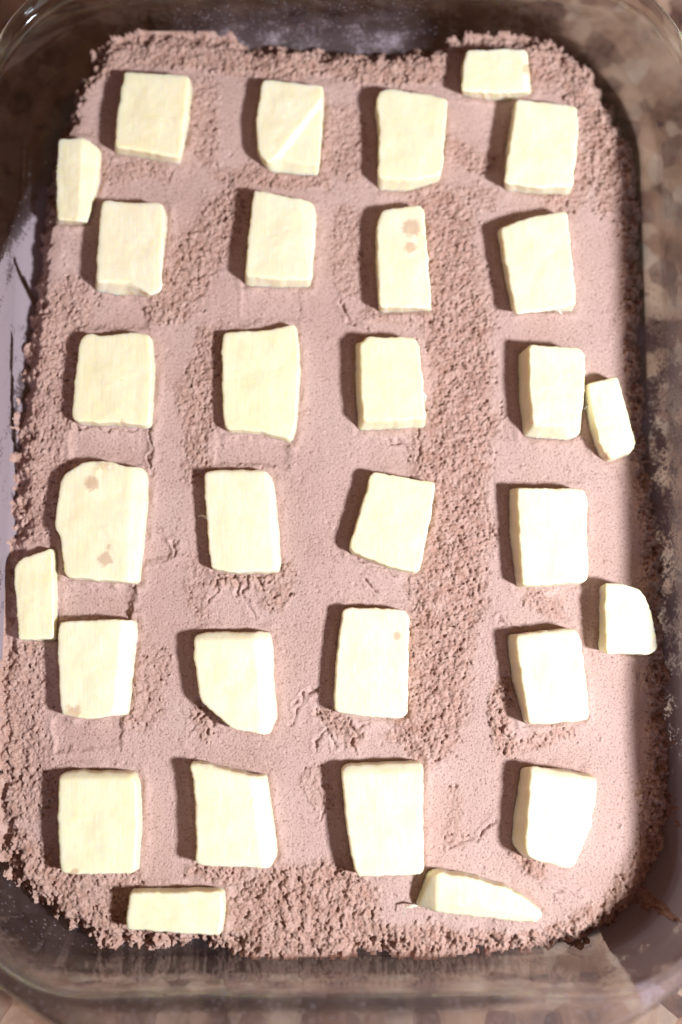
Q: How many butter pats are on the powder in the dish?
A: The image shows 31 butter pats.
